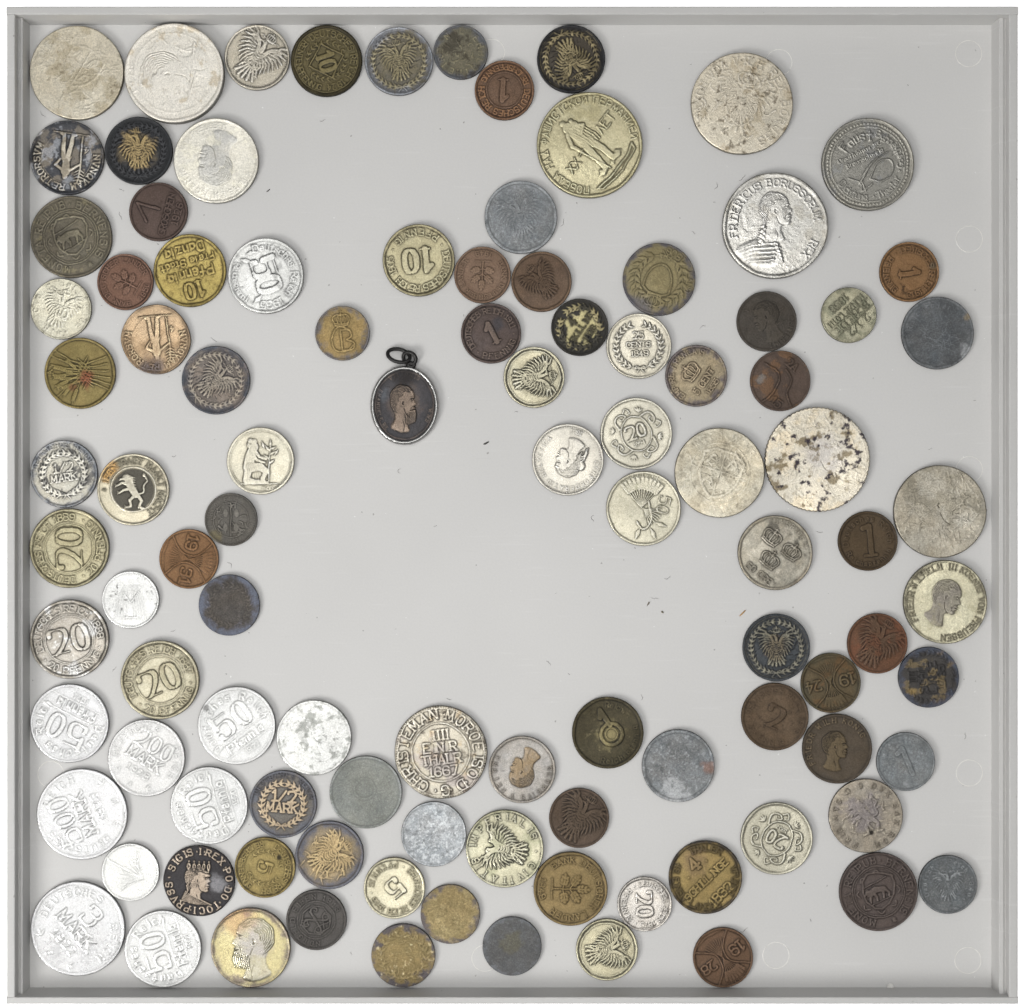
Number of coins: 102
